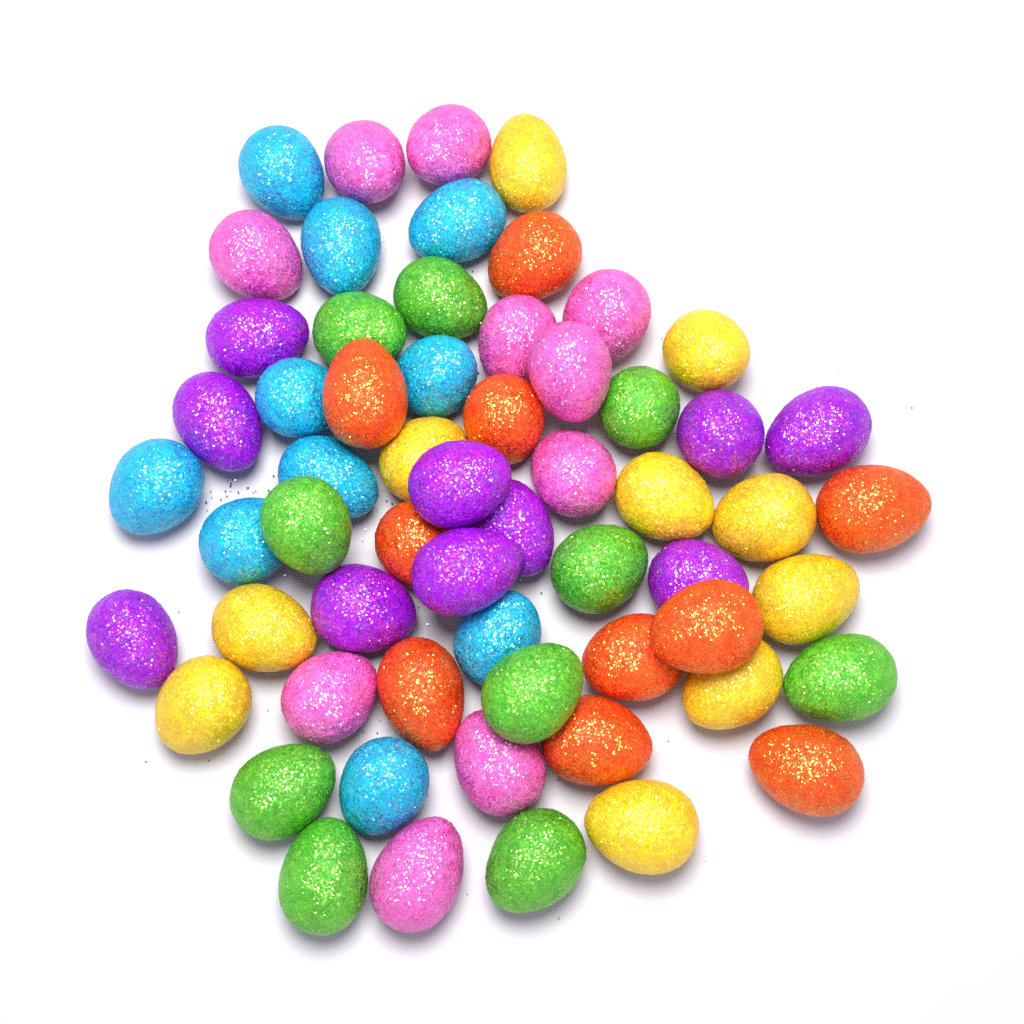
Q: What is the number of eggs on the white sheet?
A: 60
